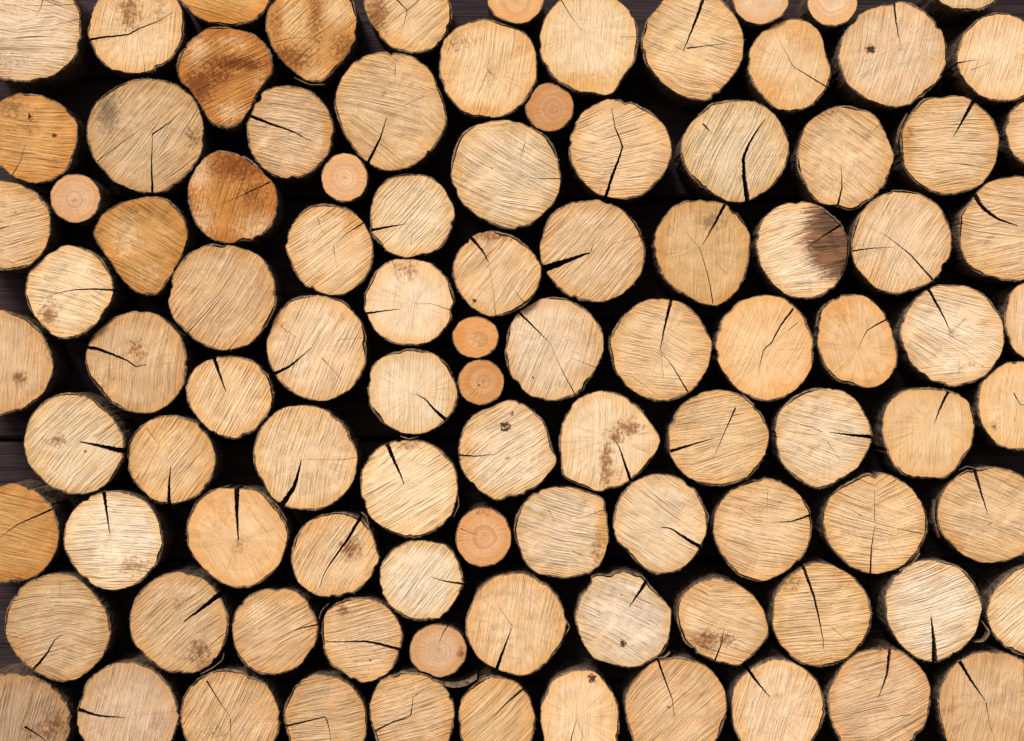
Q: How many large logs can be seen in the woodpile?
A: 89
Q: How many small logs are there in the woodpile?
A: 10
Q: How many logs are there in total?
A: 99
